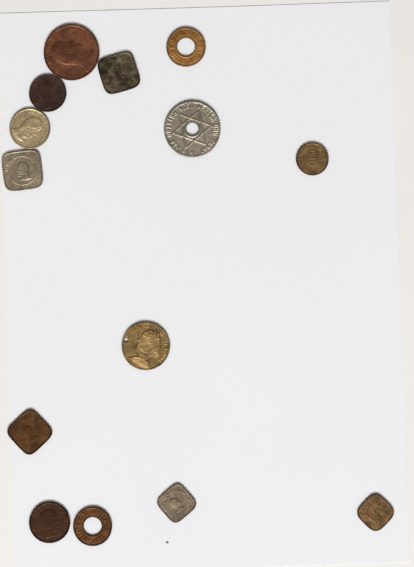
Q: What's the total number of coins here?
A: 14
